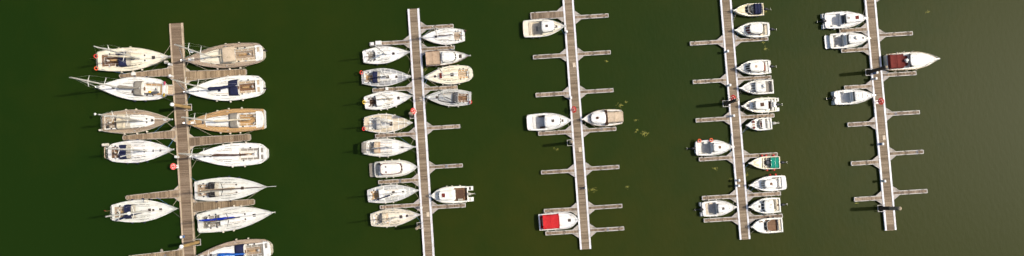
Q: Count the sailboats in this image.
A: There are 22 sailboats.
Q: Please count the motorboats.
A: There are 23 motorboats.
